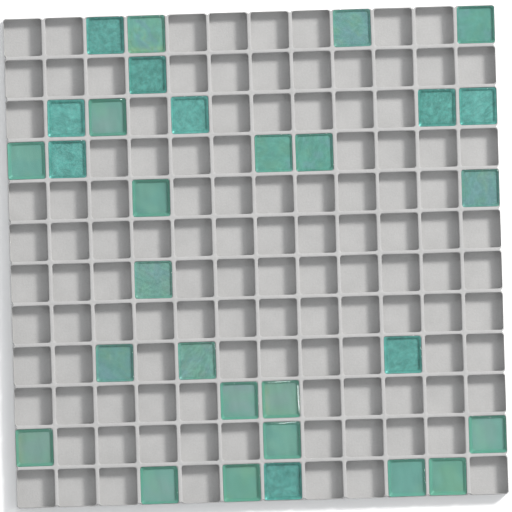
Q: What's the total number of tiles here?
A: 30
